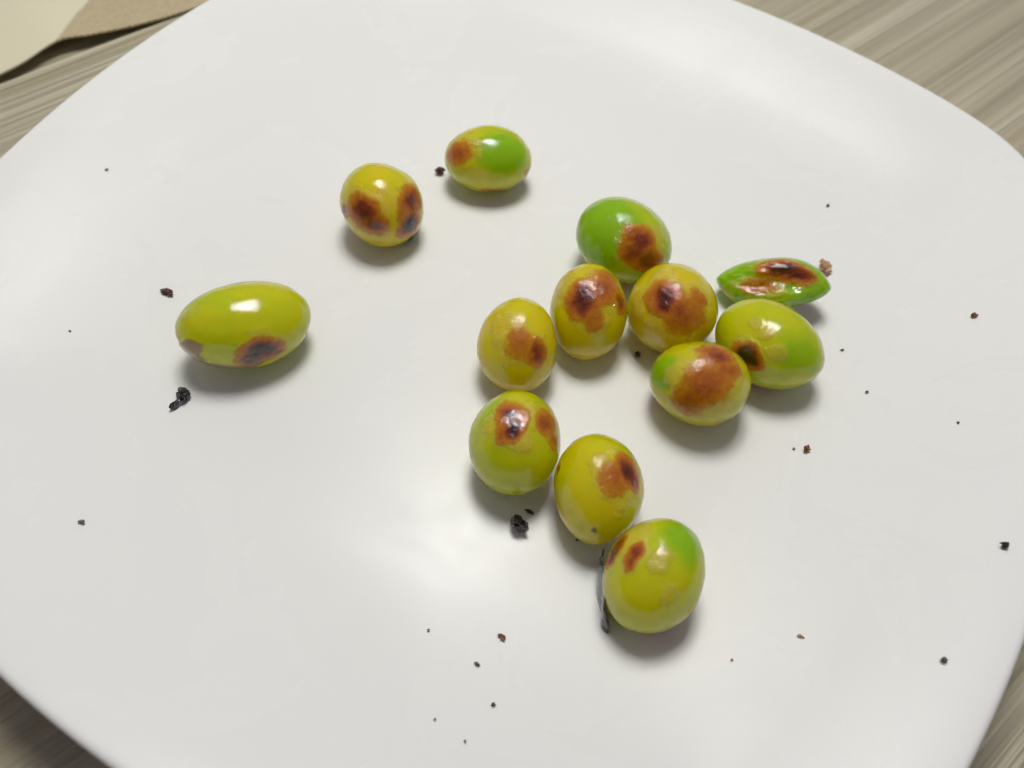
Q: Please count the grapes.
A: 13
